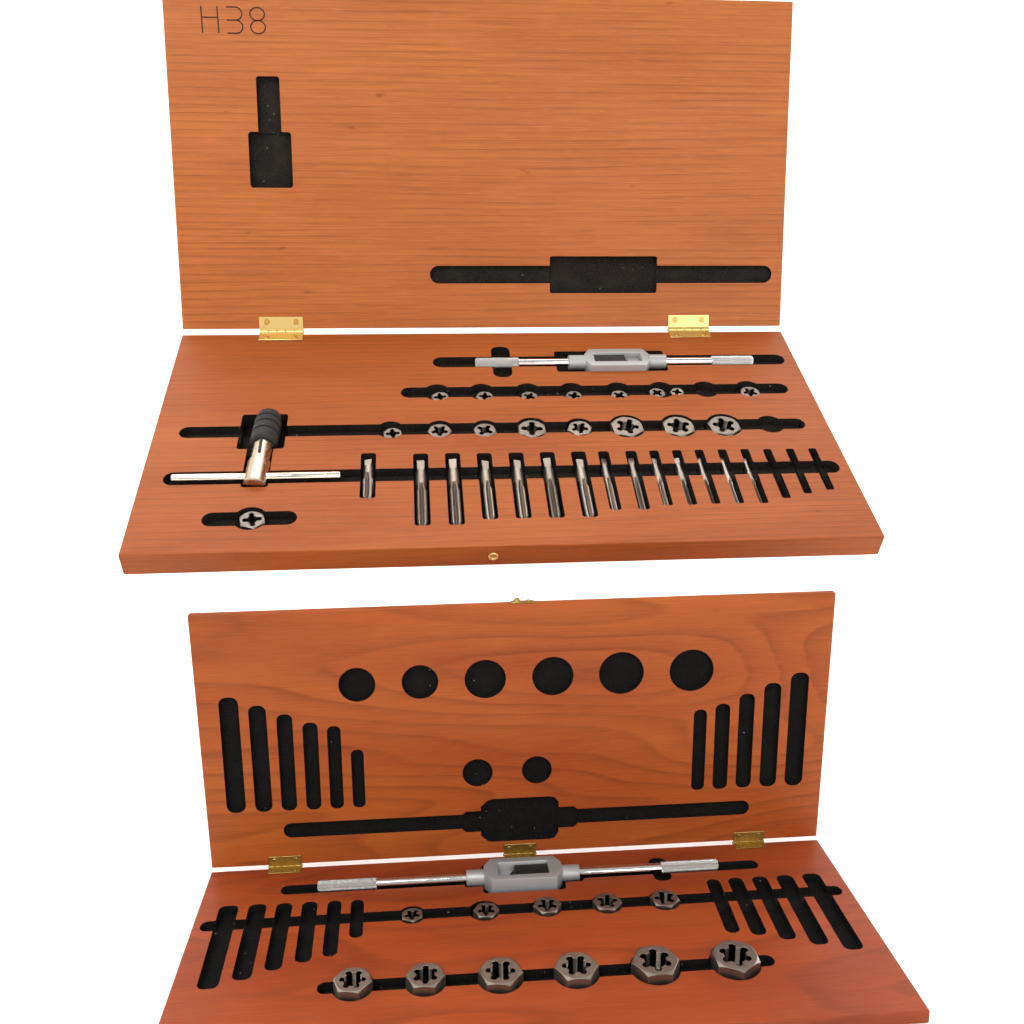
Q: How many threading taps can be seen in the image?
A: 14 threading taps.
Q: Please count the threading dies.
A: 28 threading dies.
